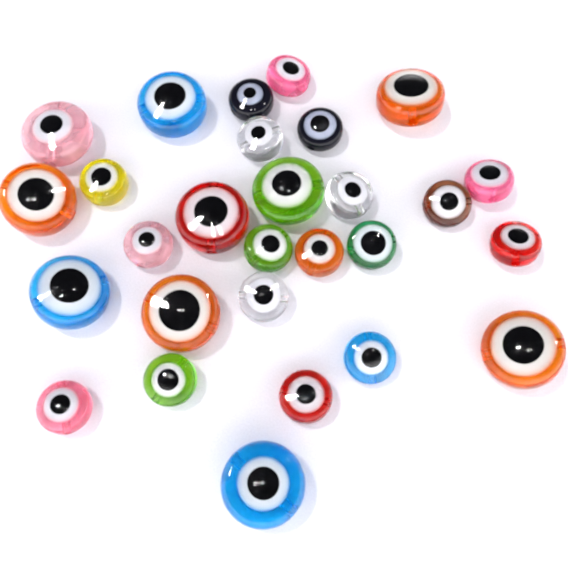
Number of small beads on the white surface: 18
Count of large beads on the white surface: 10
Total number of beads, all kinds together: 28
